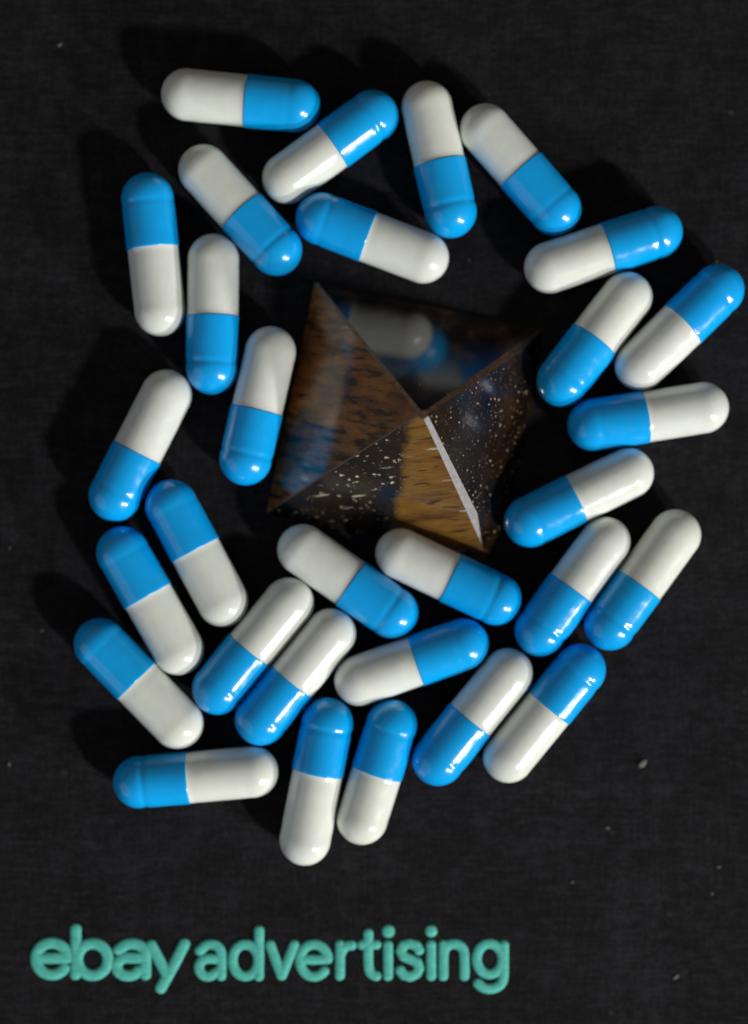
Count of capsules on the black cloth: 30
